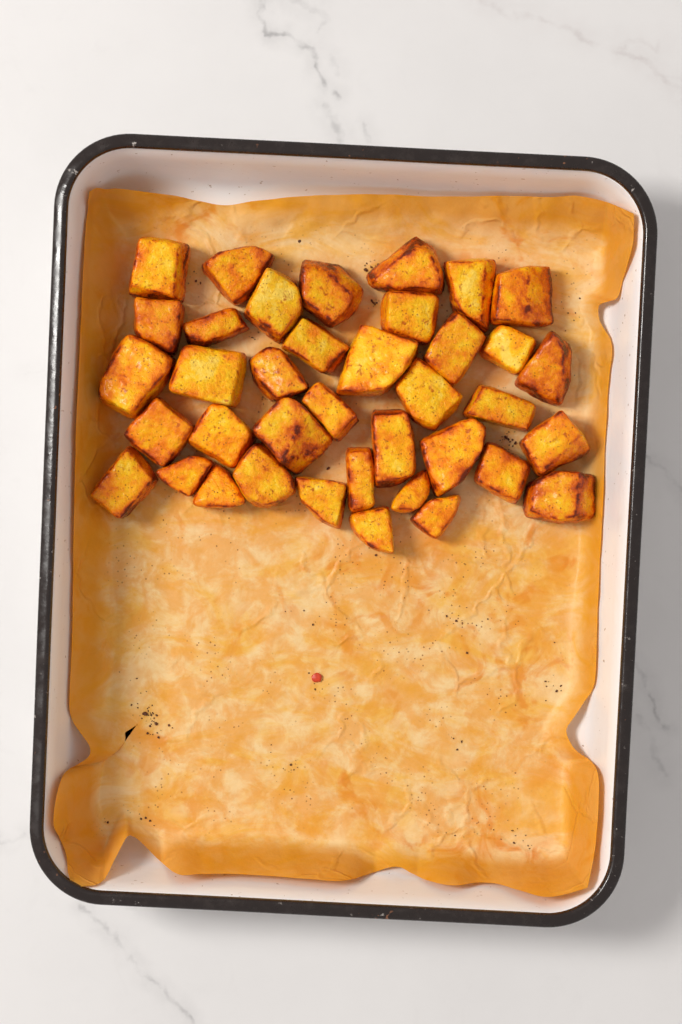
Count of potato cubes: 38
